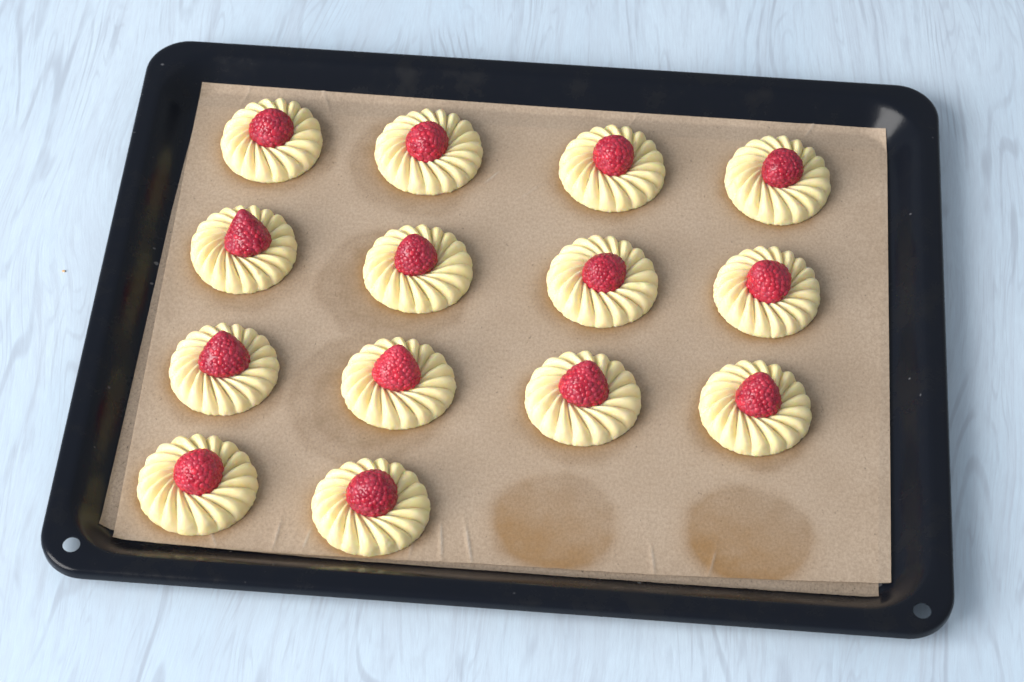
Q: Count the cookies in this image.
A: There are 14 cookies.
